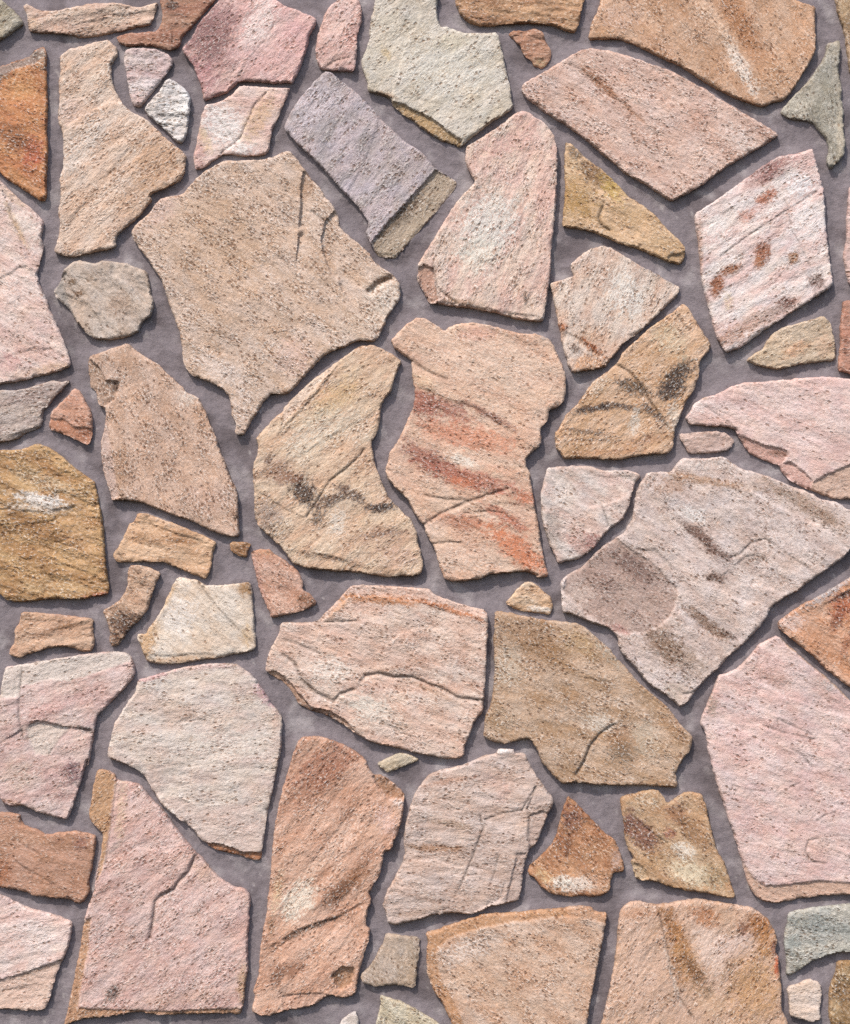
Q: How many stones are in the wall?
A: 68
